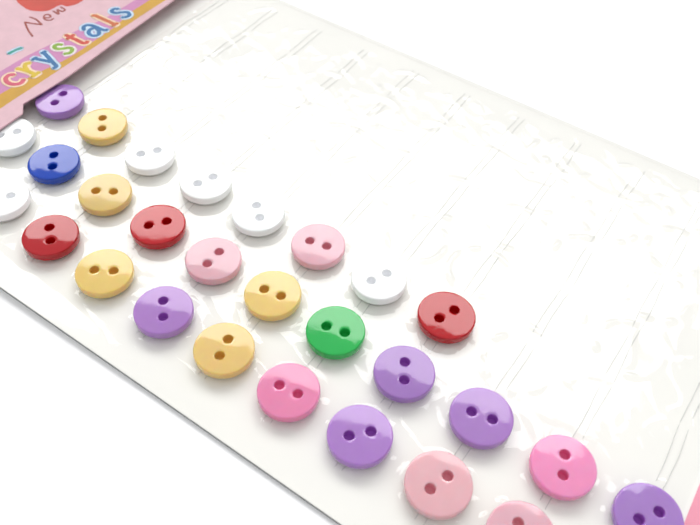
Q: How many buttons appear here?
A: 28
